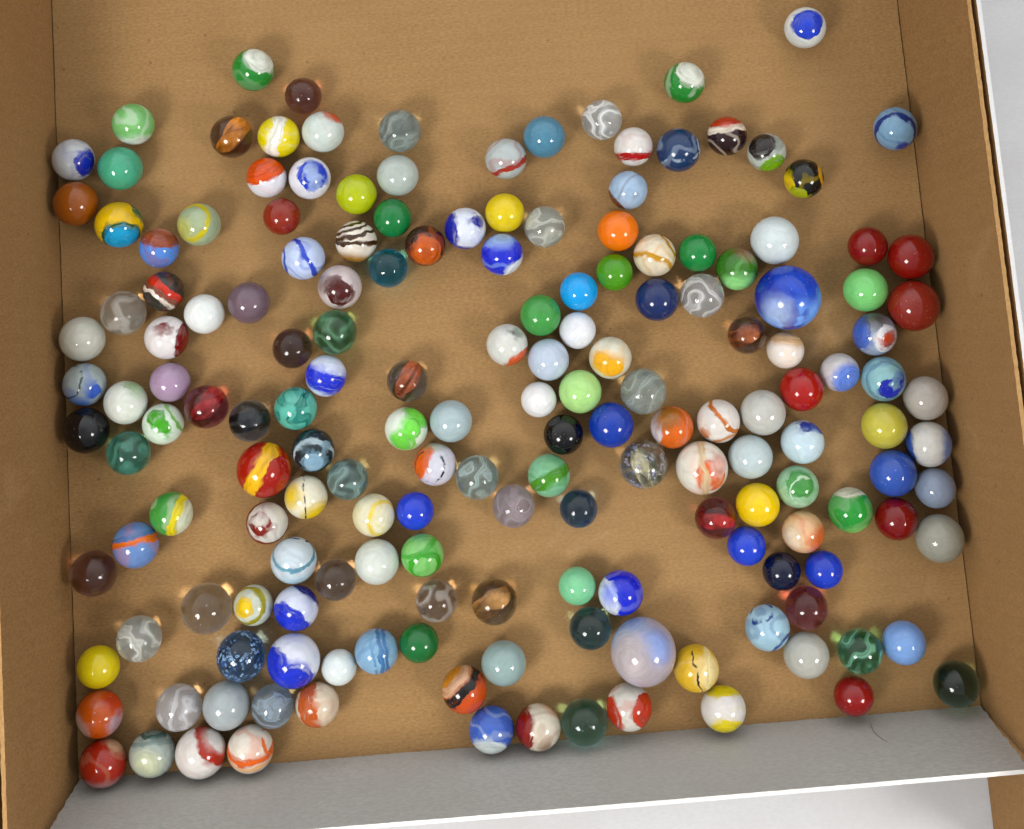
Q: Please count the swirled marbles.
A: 81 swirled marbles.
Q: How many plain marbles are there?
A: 55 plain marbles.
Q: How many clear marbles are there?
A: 36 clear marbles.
